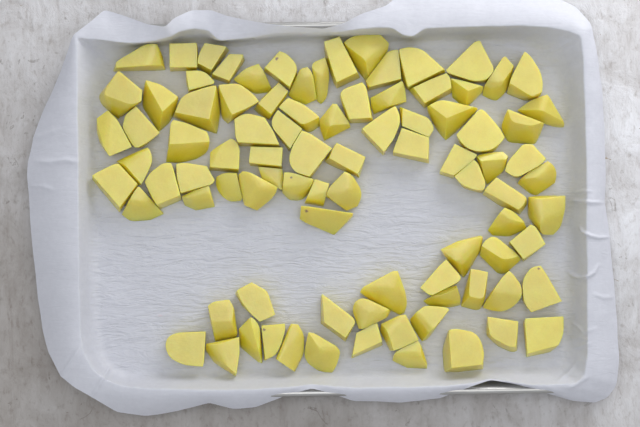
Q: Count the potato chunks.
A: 90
